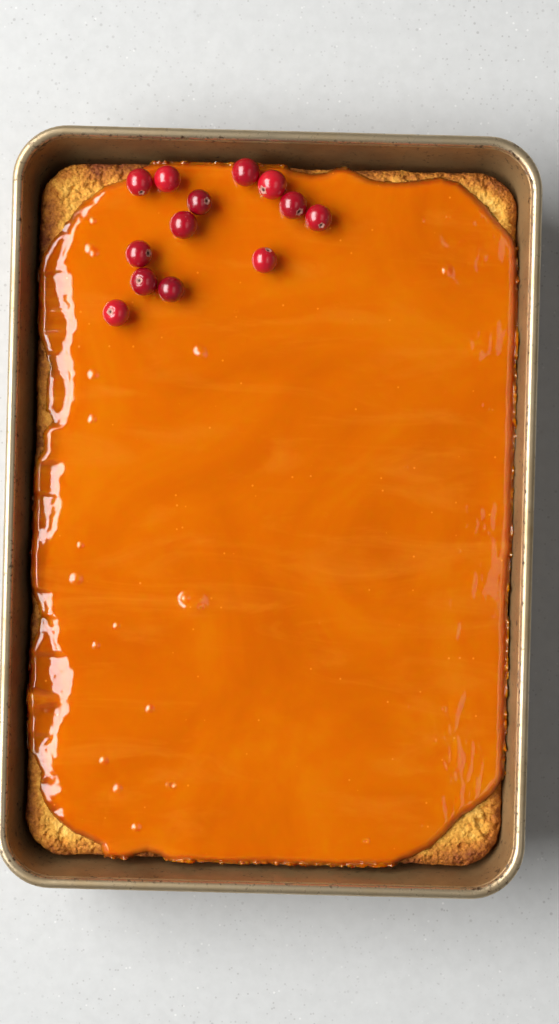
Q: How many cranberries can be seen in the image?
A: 13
